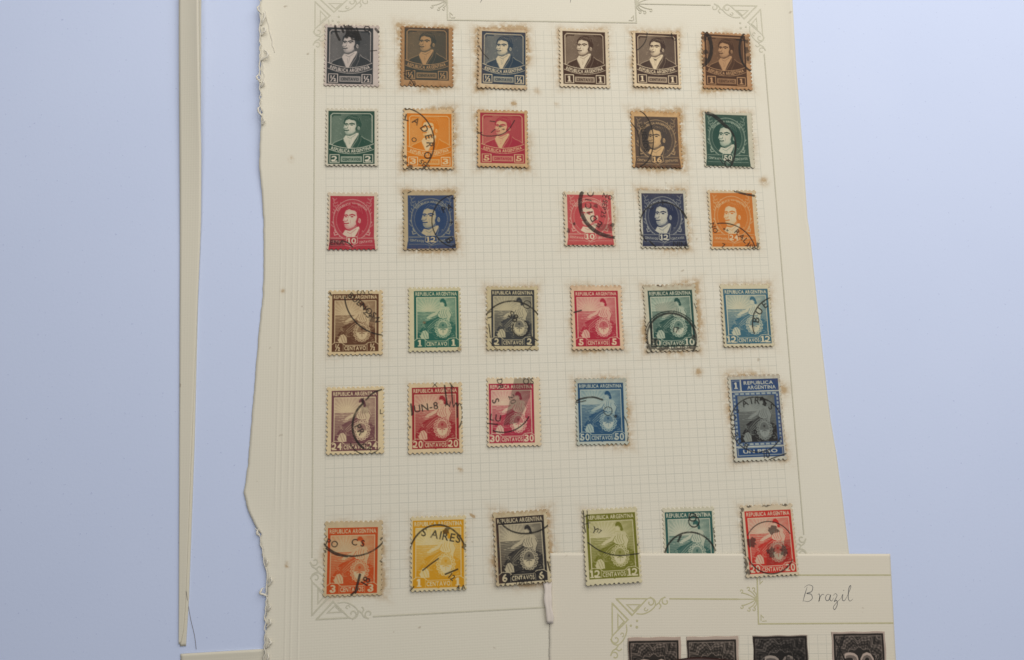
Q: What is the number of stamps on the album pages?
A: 37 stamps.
